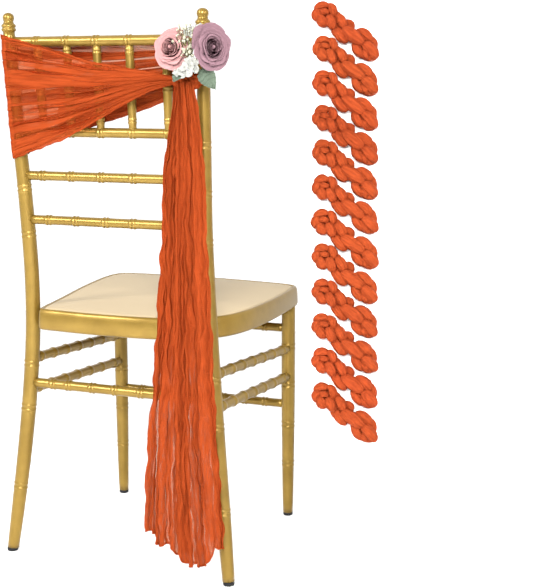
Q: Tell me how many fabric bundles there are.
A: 12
